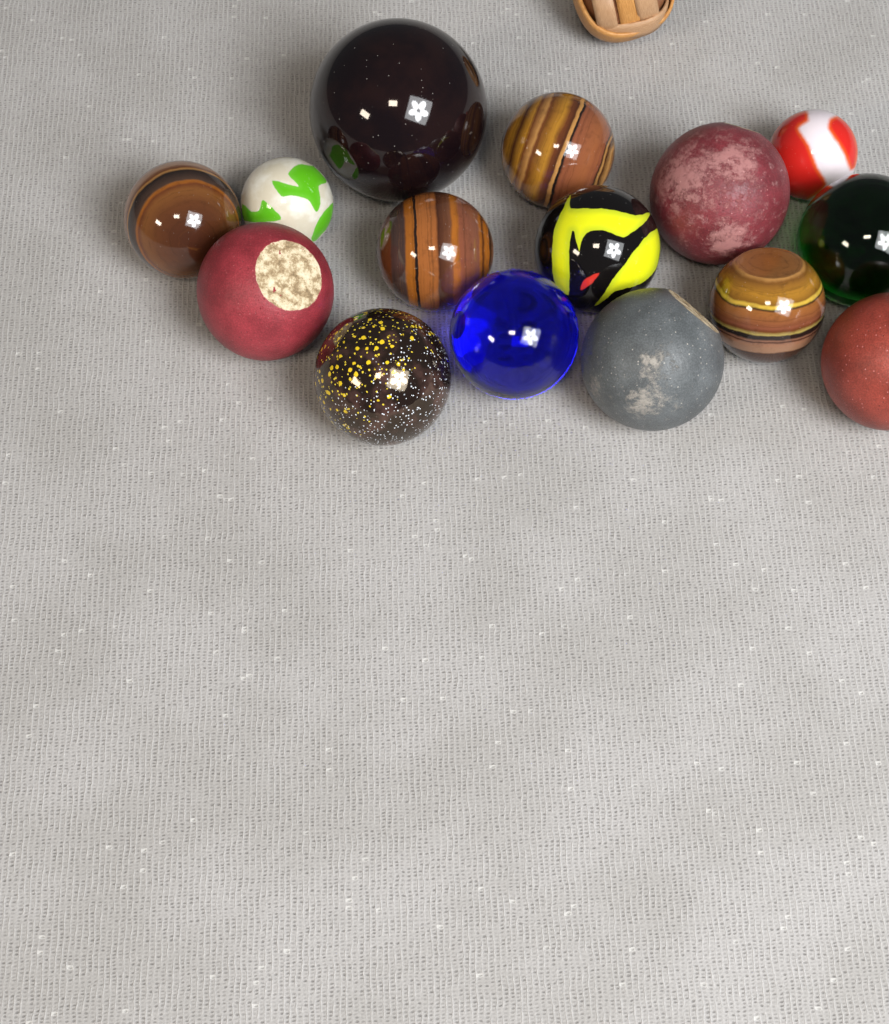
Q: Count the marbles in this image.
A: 15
